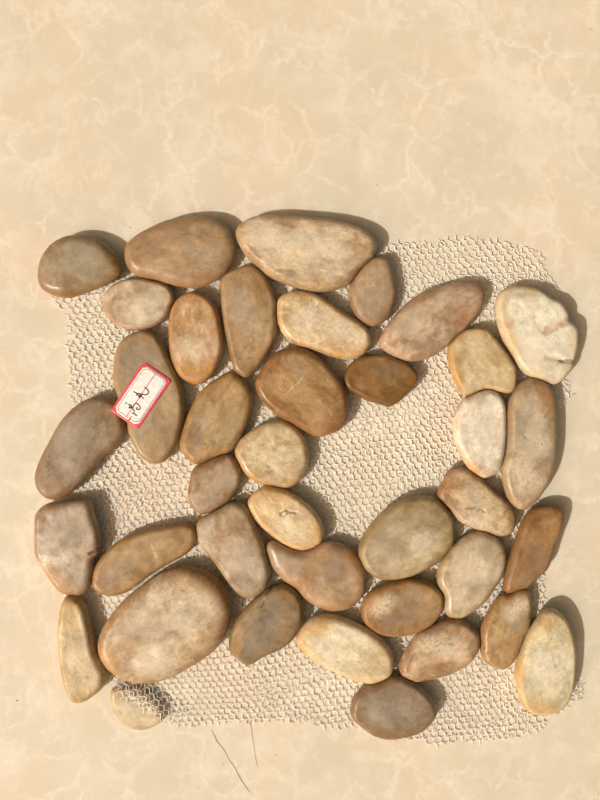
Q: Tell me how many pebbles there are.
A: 39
